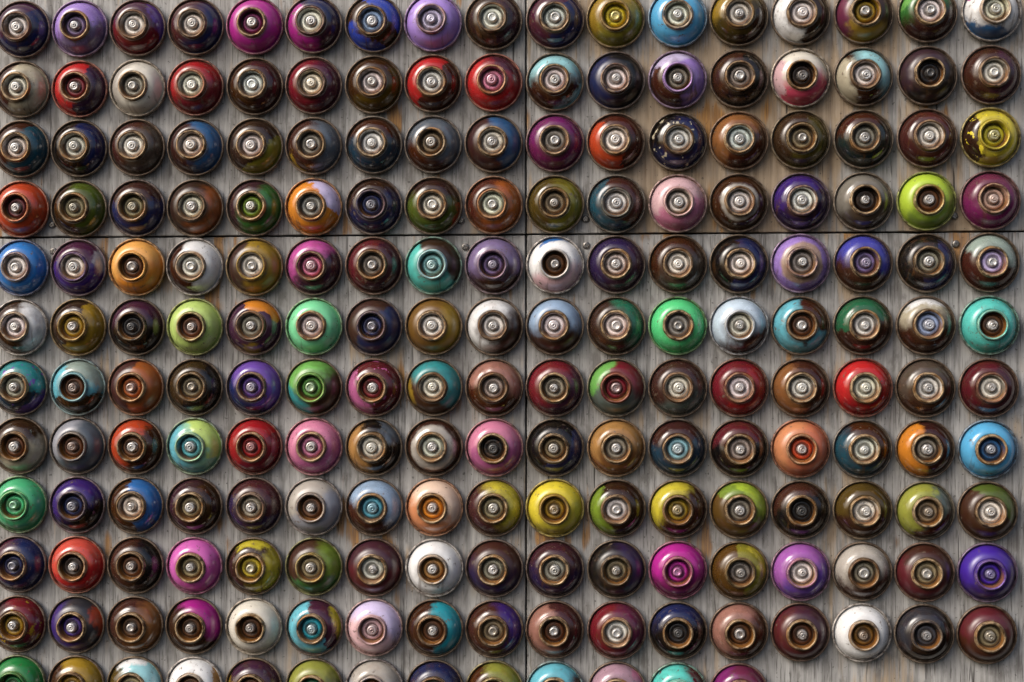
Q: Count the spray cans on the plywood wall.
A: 200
